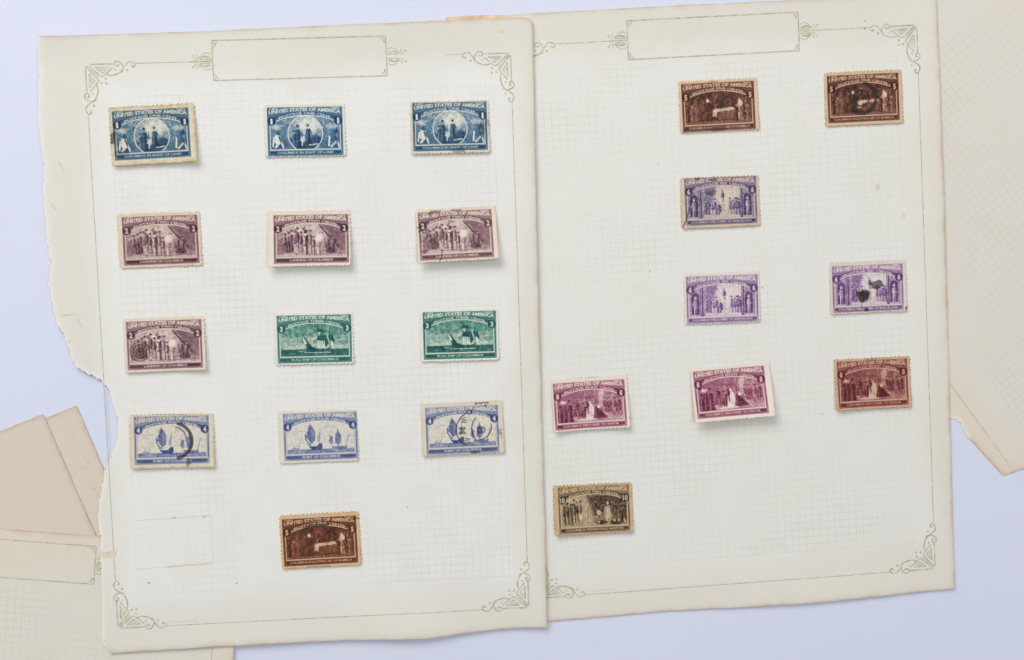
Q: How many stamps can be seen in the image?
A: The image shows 22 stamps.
